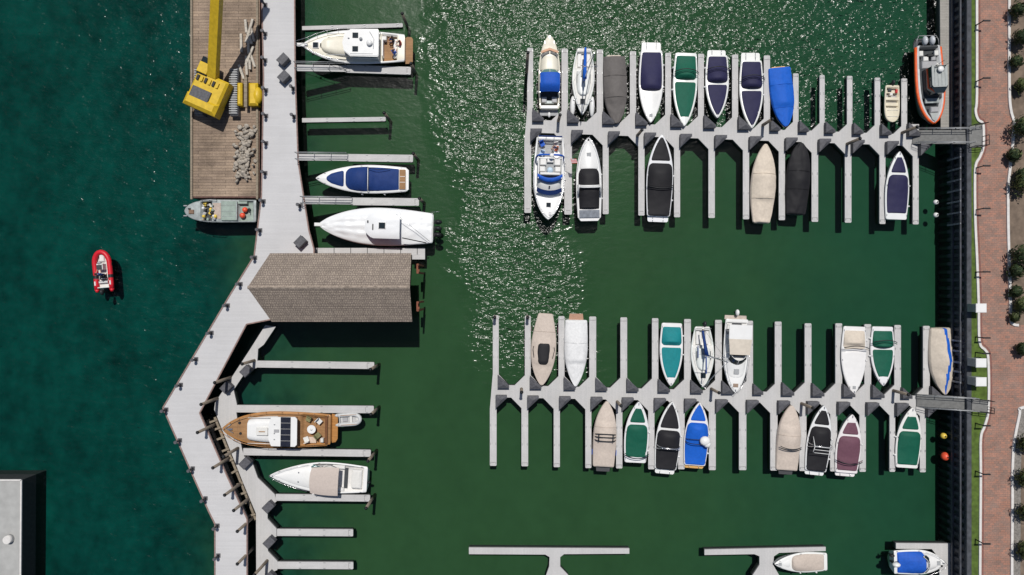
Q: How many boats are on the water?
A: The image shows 42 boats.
